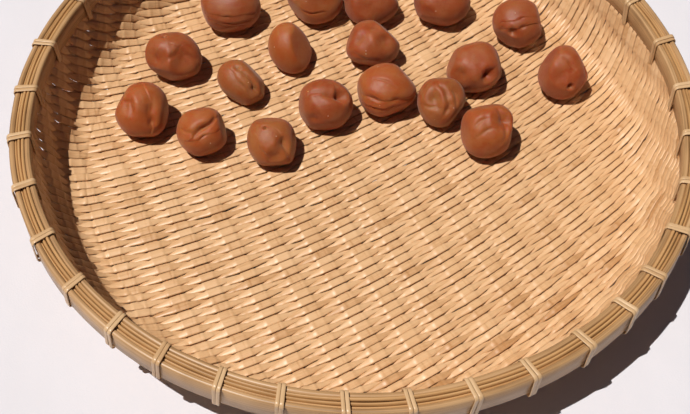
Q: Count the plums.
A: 18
